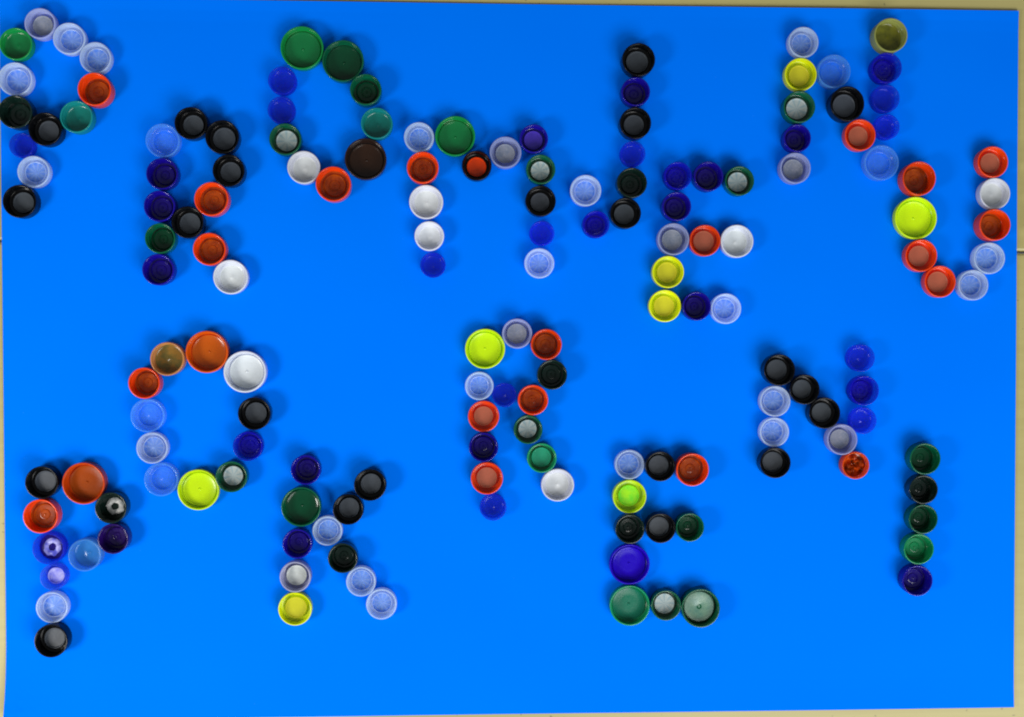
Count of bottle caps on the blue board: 161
